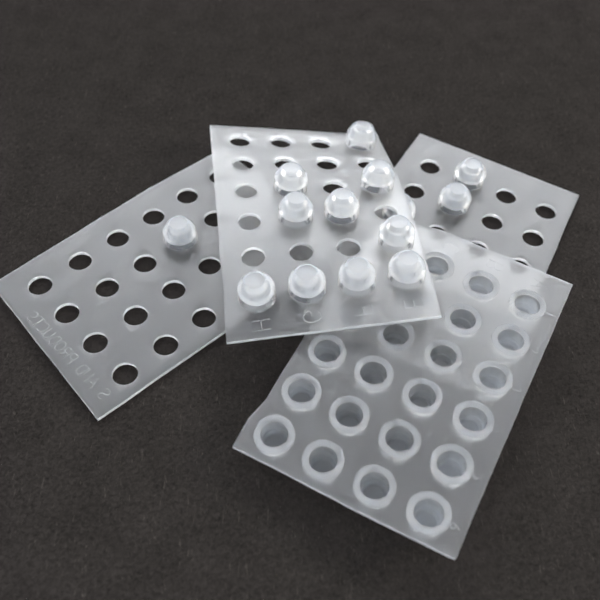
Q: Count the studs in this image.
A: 14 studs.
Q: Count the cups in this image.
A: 22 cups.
